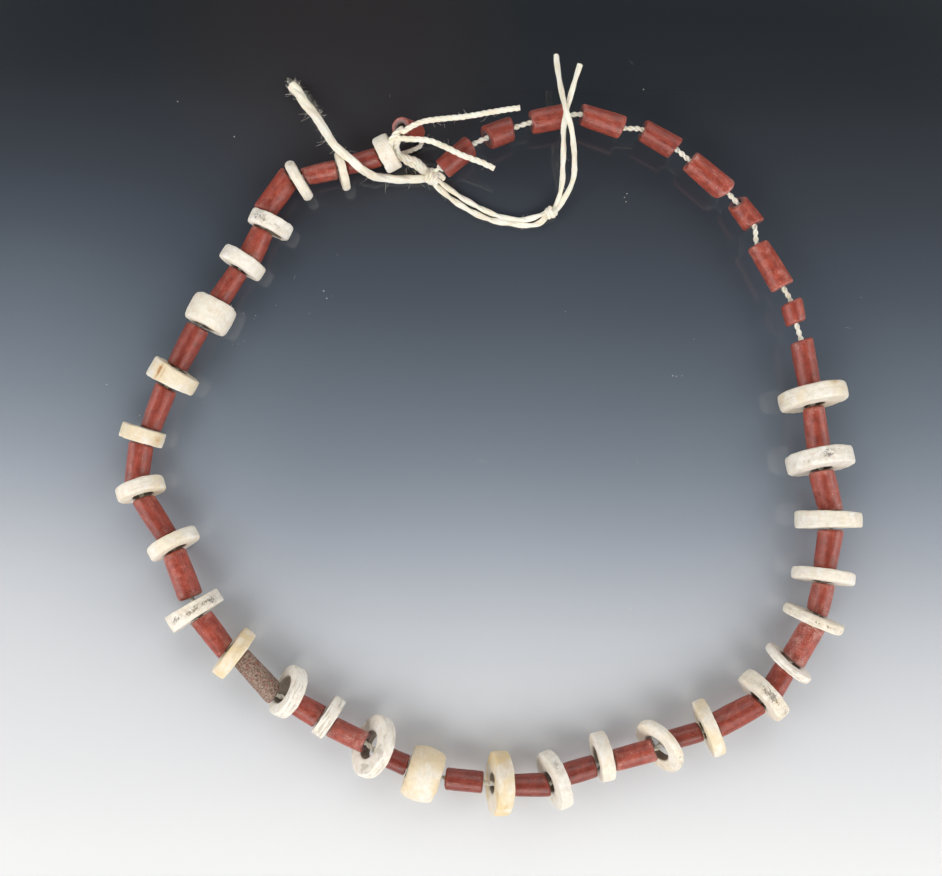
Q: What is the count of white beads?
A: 28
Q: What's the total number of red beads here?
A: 38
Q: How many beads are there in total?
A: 66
